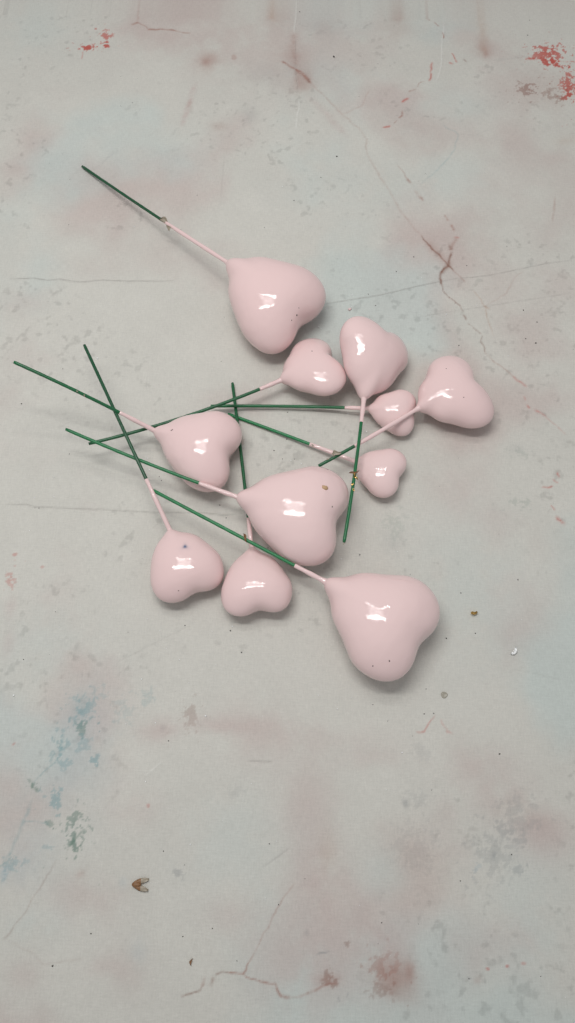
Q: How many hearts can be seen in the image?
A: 11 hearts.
